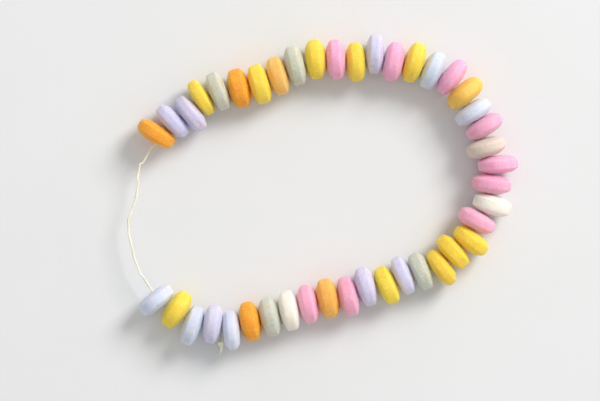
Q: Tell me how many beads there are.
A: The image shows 43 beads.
